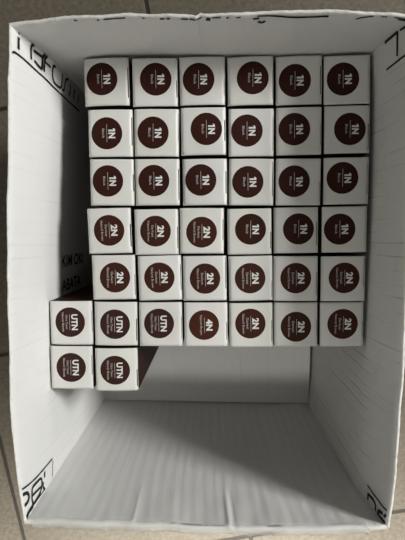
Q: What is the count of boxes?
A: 39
